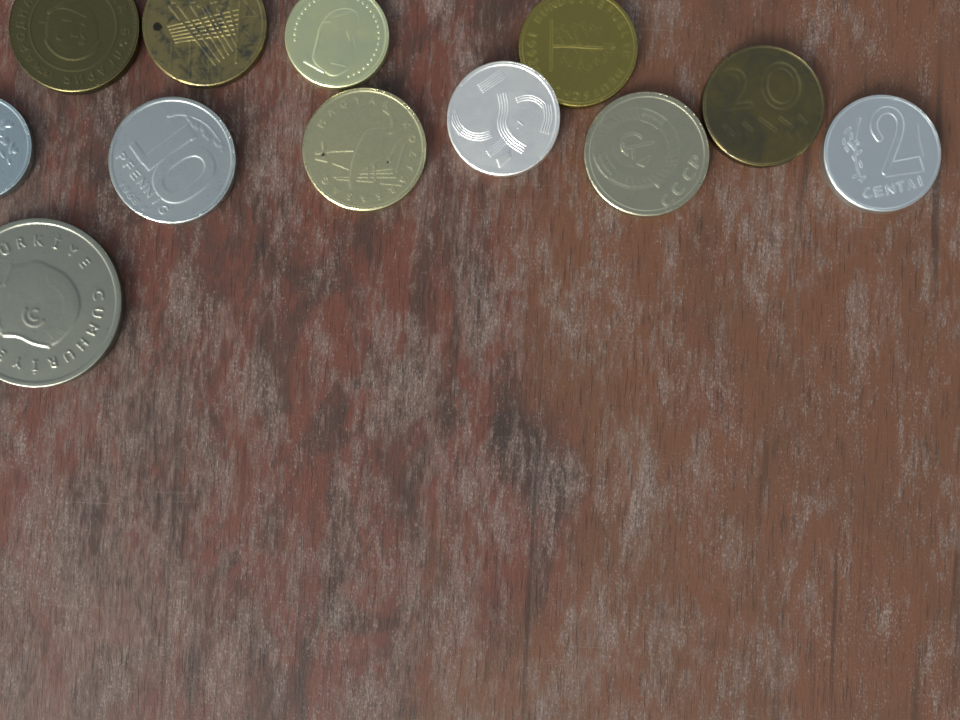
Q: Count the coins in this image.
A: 12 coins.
